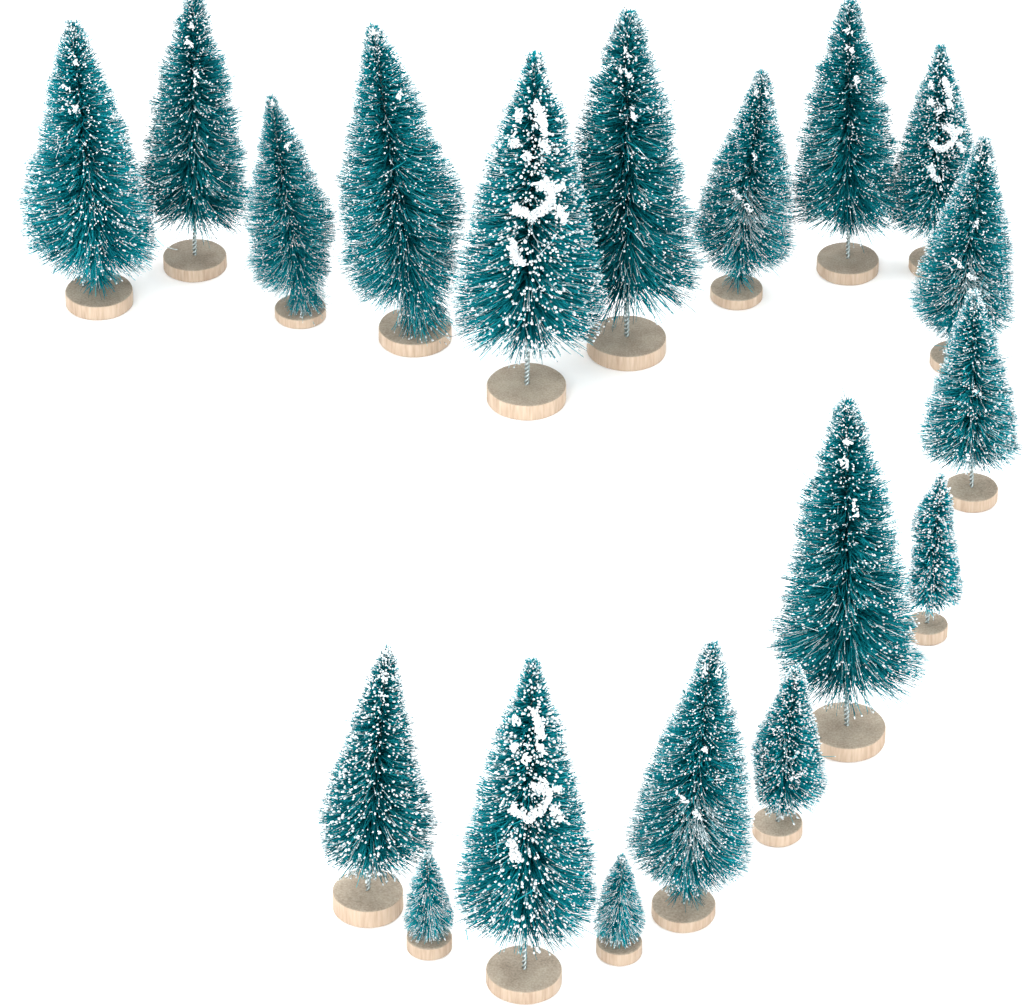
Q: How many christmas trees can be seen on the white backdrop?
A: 19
